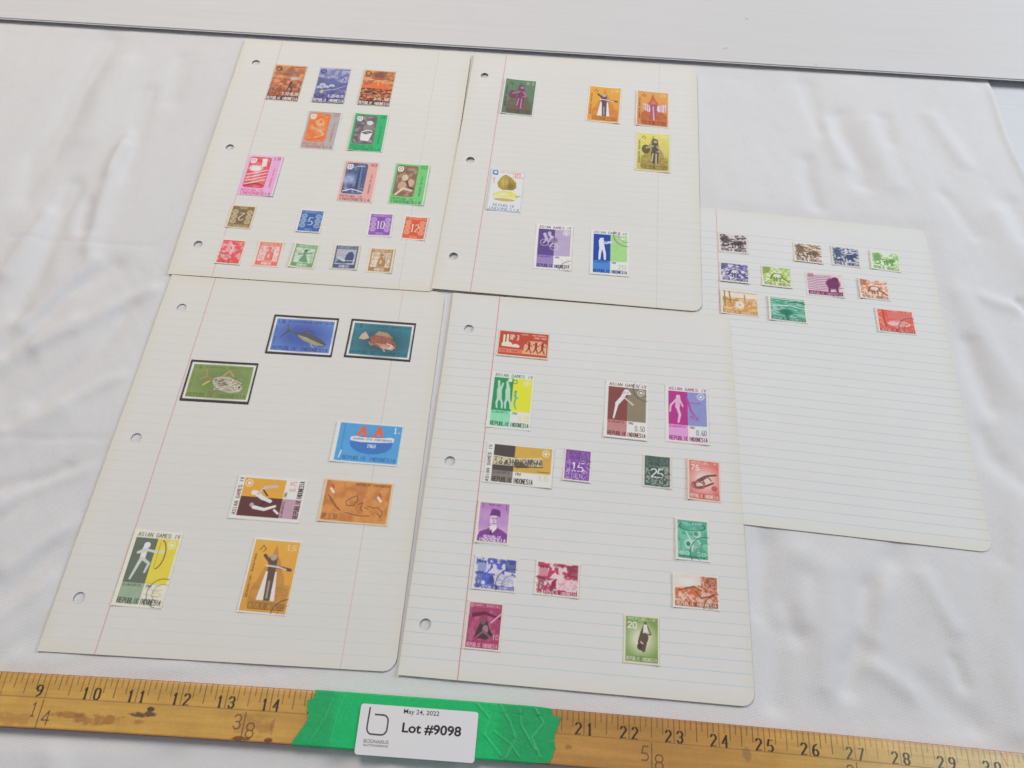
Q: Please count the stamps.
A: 58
